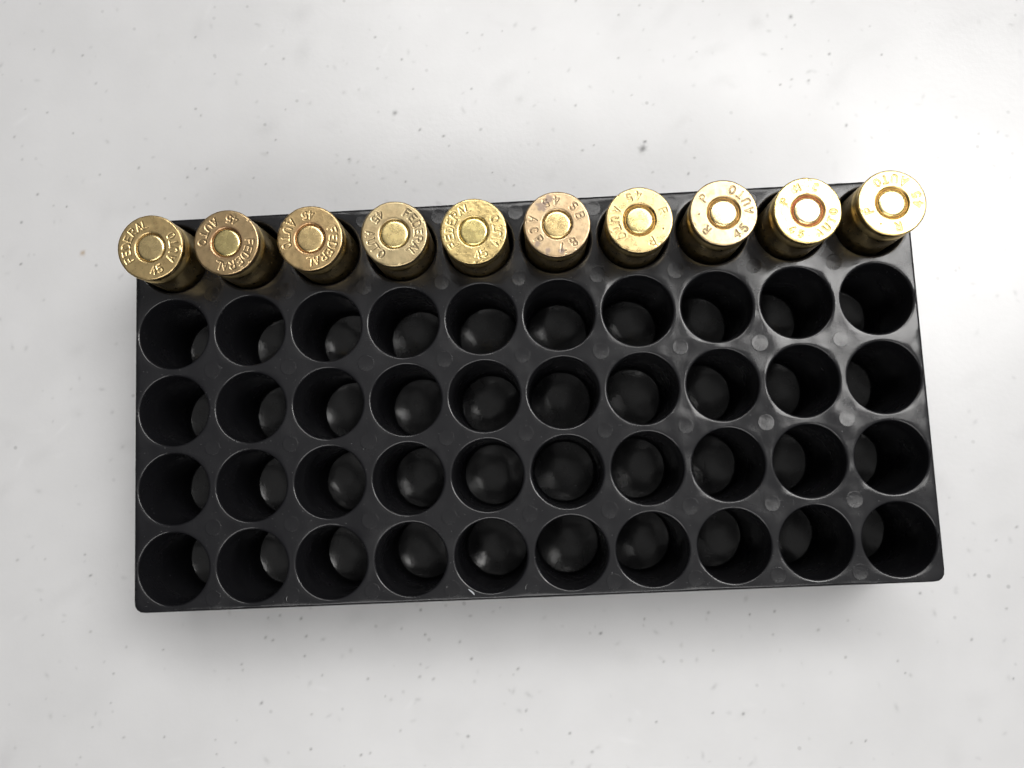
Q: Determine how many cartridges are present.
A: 10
